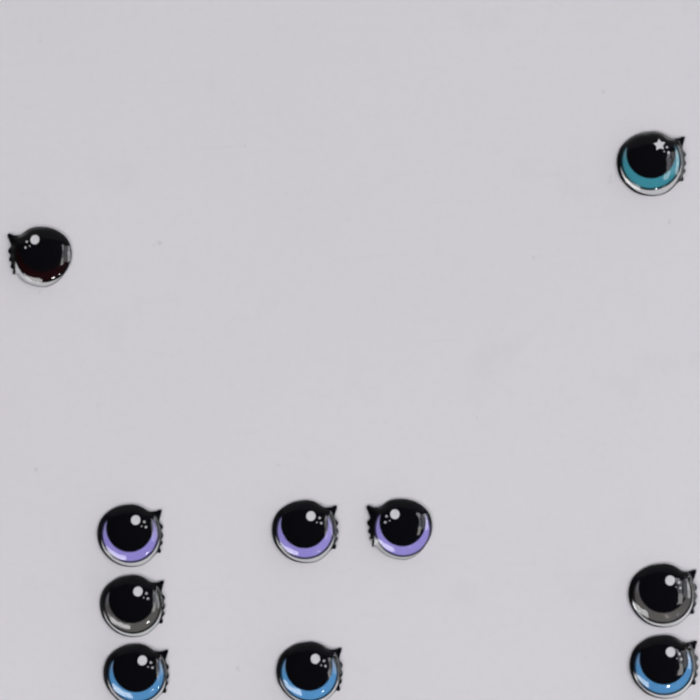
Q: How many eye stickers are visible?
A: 10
